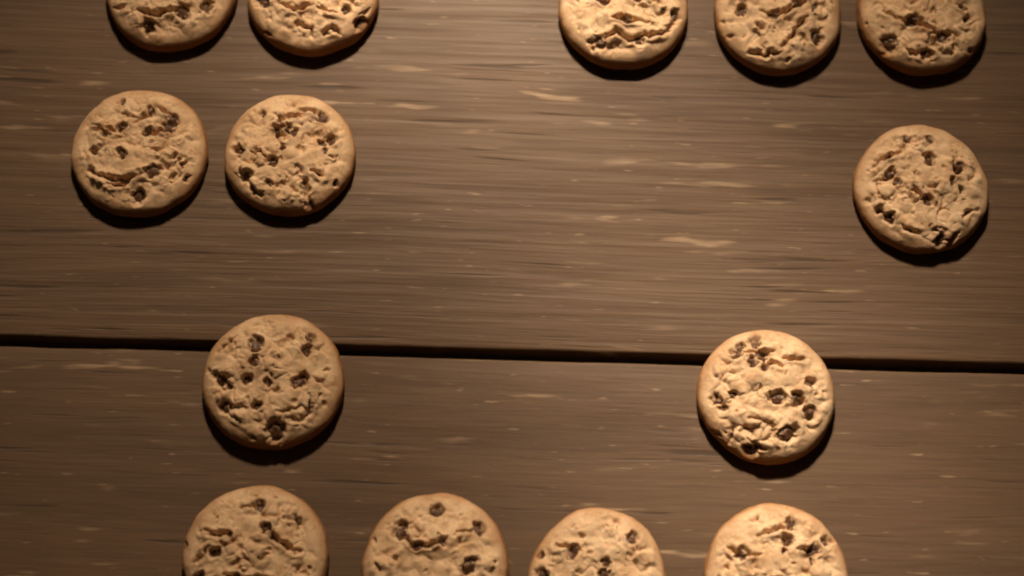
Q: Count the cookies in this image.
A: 14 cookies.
